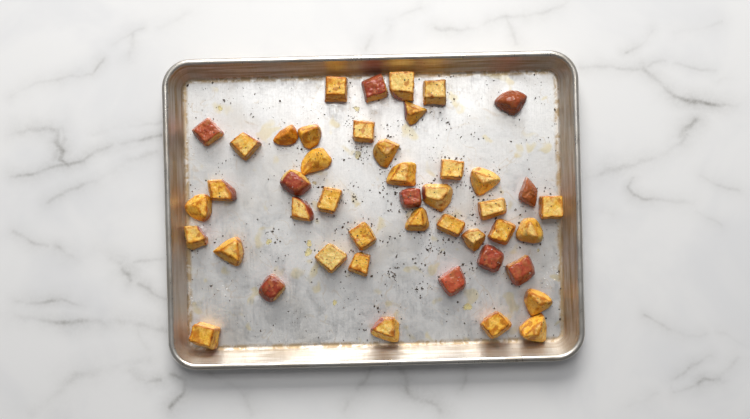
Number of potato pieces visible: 45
